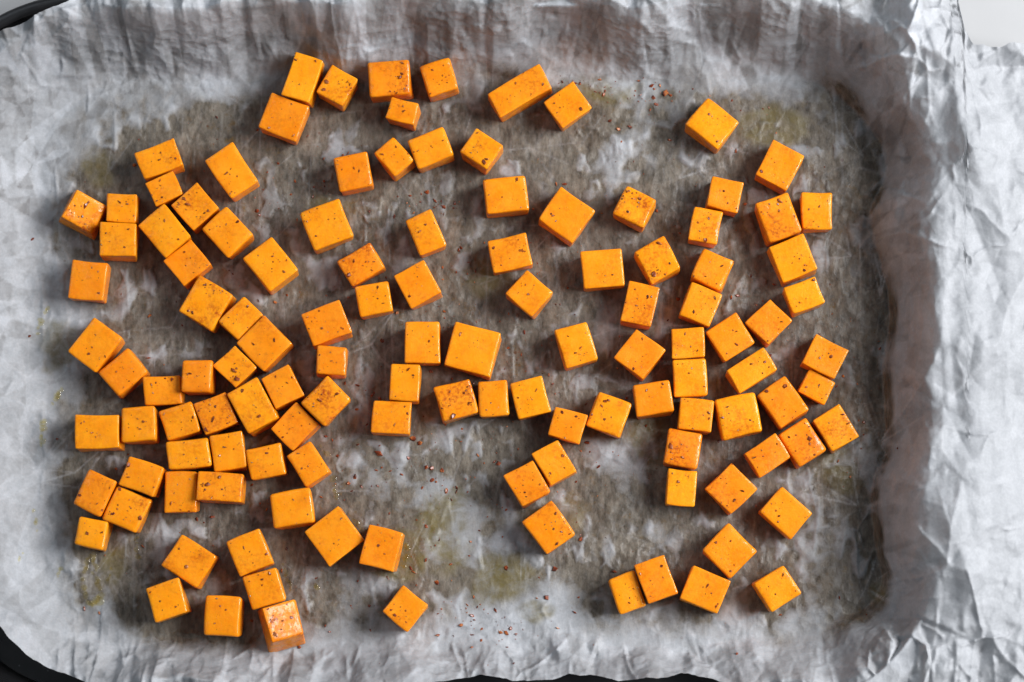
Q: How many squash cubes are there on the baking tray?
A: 122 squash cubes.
